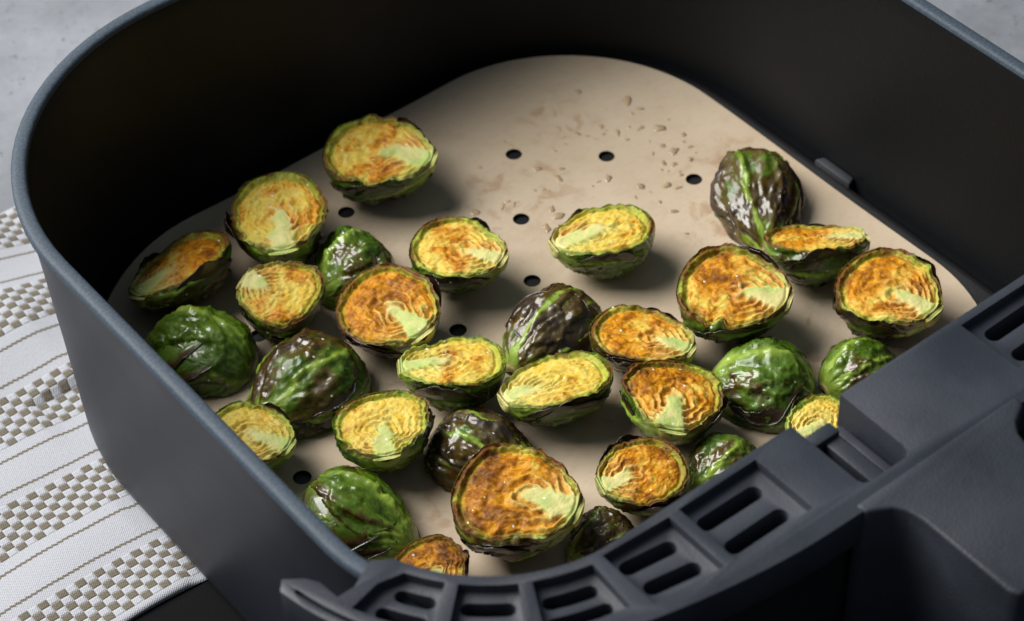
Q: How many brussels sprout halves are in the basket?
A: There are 31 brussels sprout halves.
